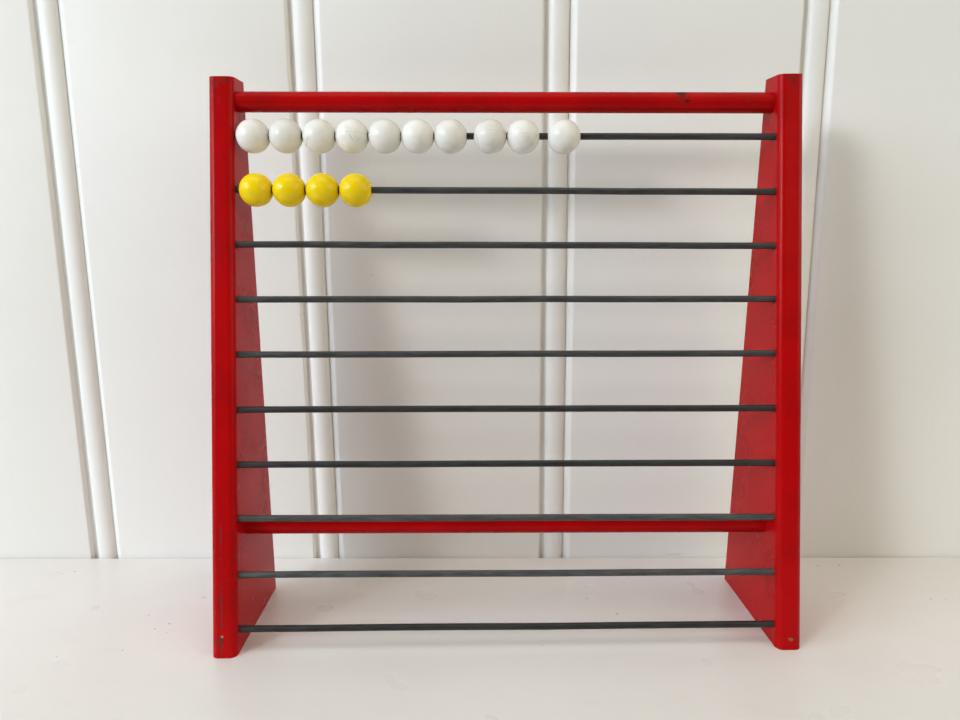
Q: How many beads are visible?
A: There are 14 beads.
